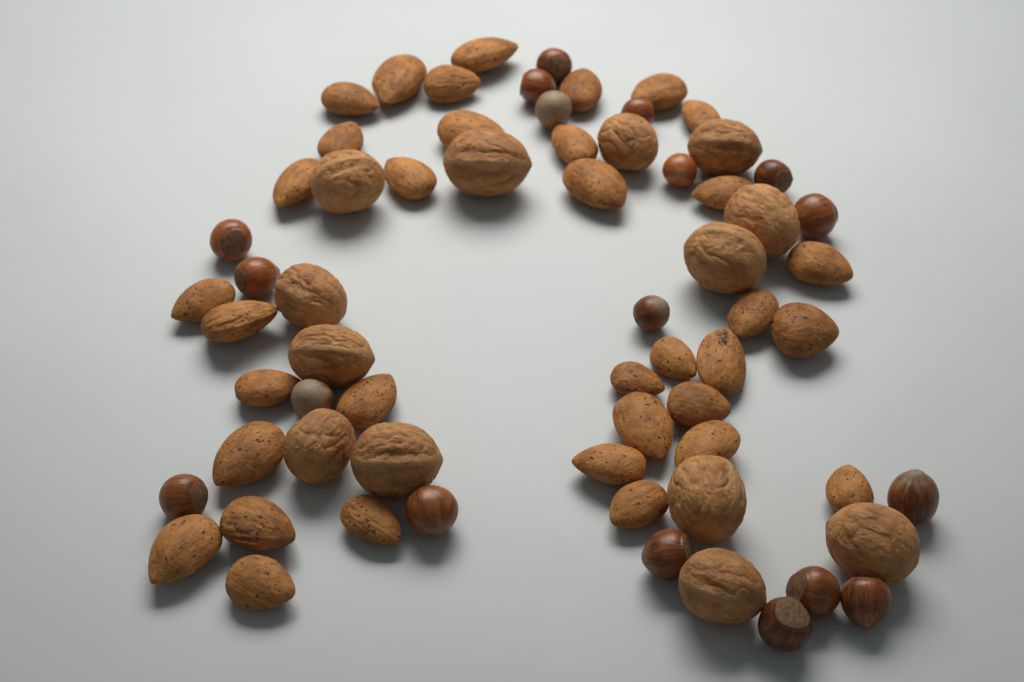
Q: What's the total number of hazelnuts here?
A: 18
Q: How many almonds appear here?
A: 35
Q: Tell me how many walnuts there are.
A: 13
